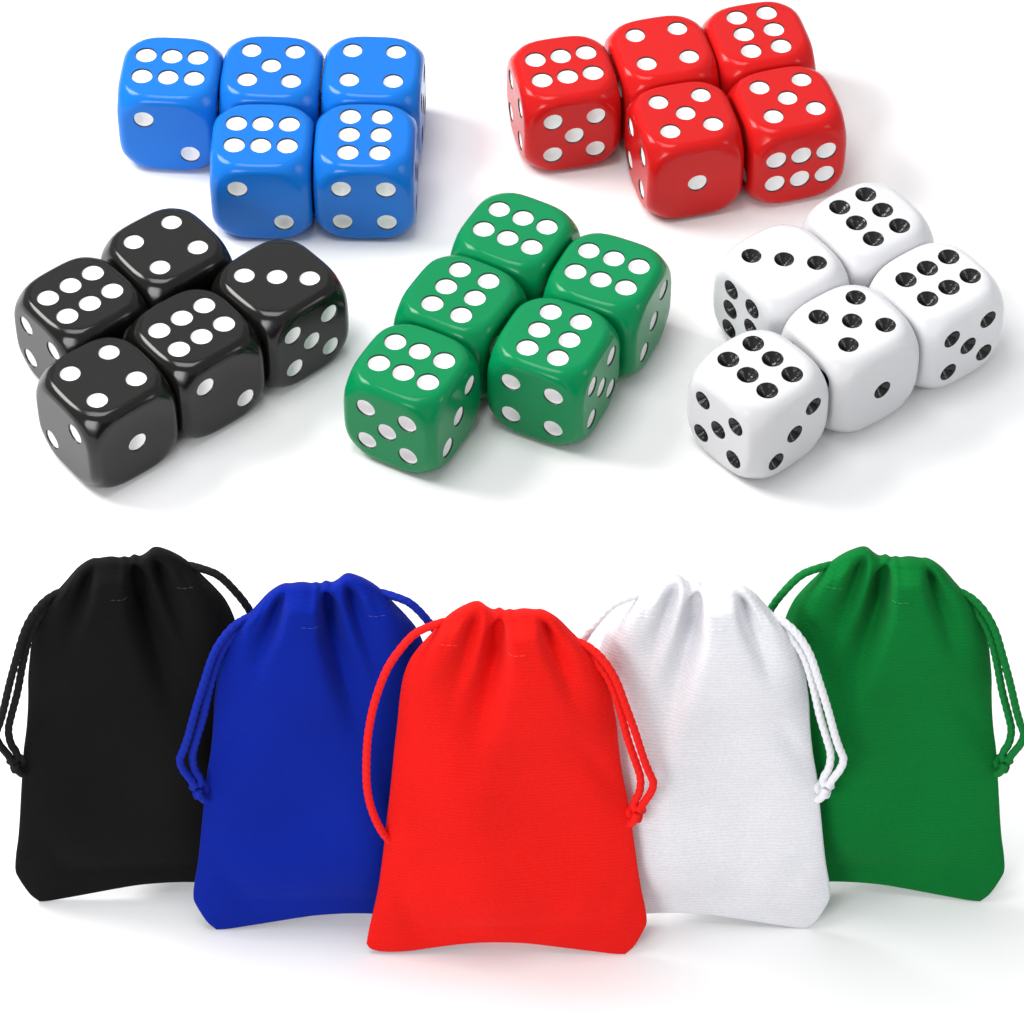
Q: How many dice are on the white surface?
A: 25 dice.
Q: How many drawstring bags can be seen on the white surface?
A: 5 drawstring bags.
